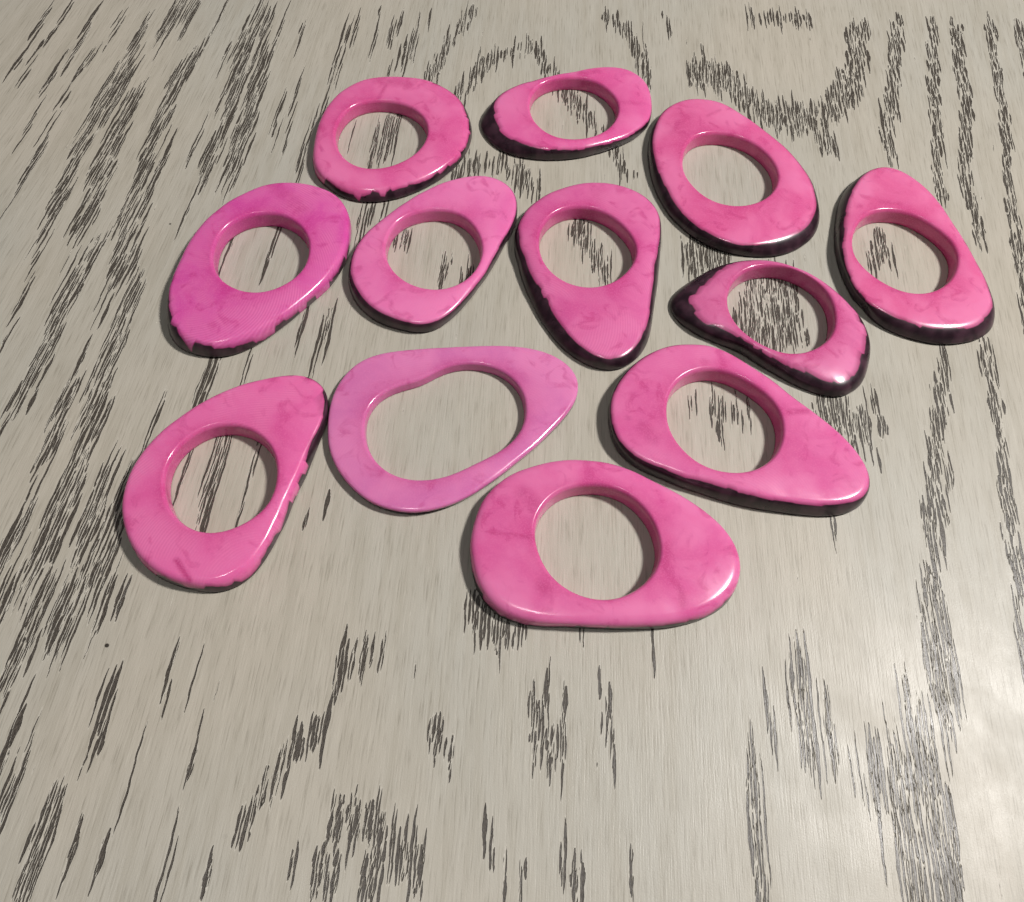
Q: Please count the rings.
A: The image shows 12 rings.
